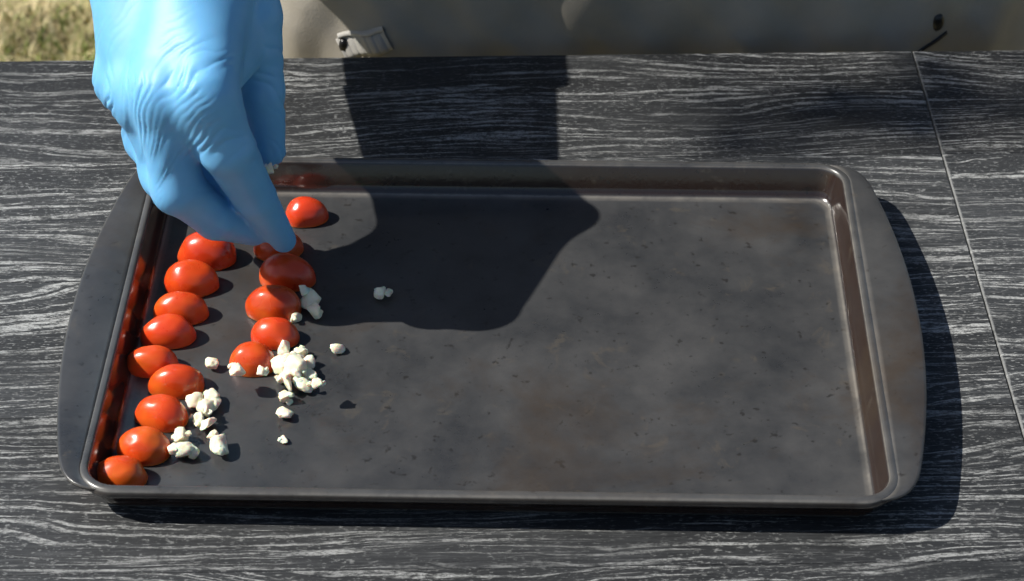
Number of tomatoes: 15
